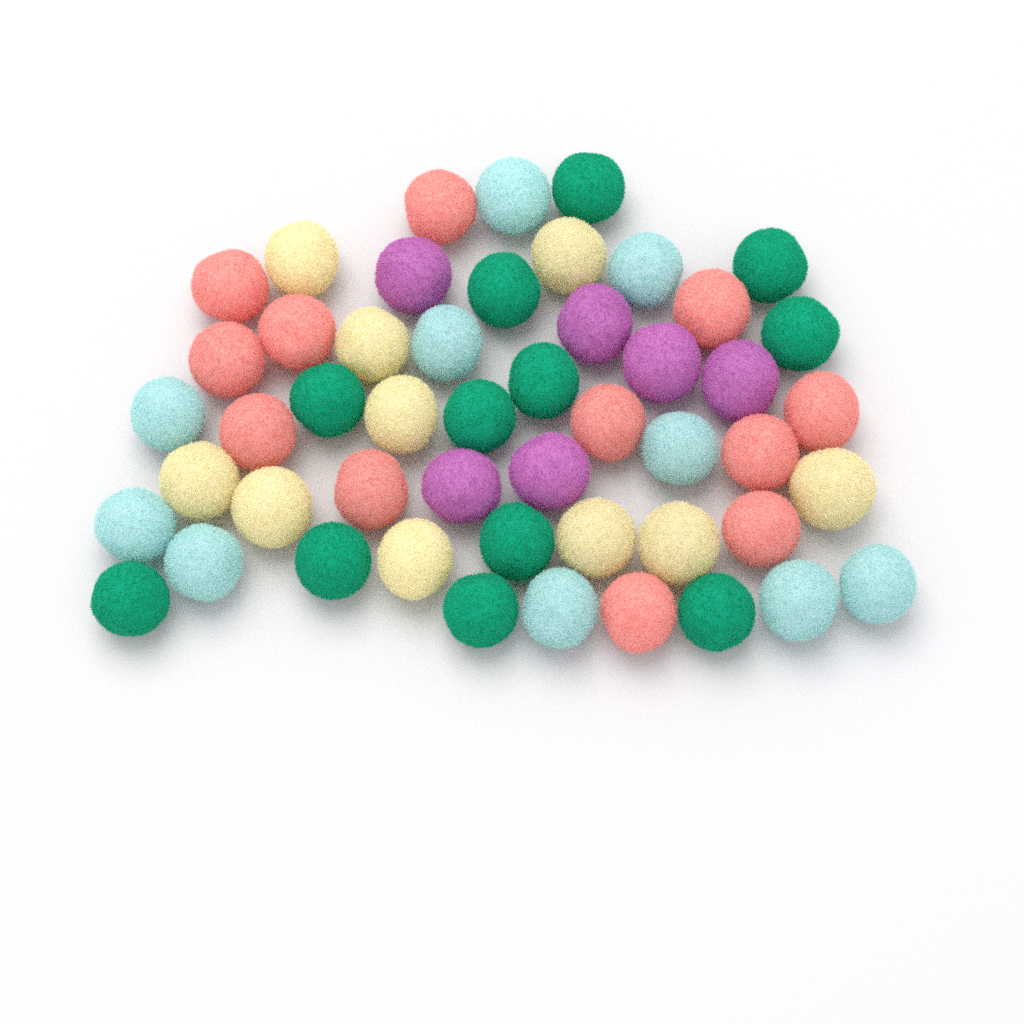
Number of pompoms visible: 50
